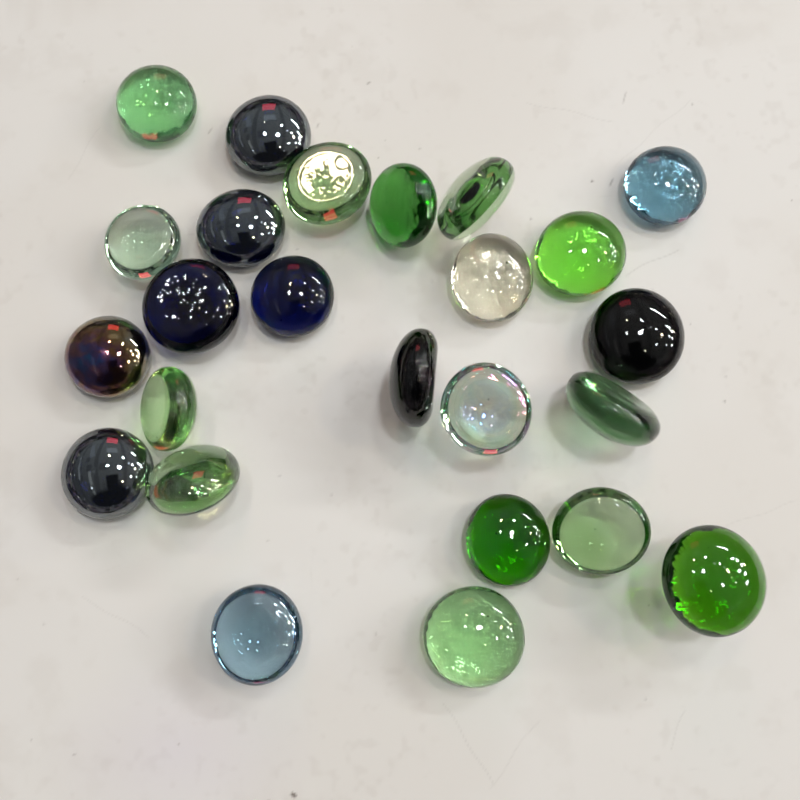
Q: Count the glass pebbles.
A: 25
